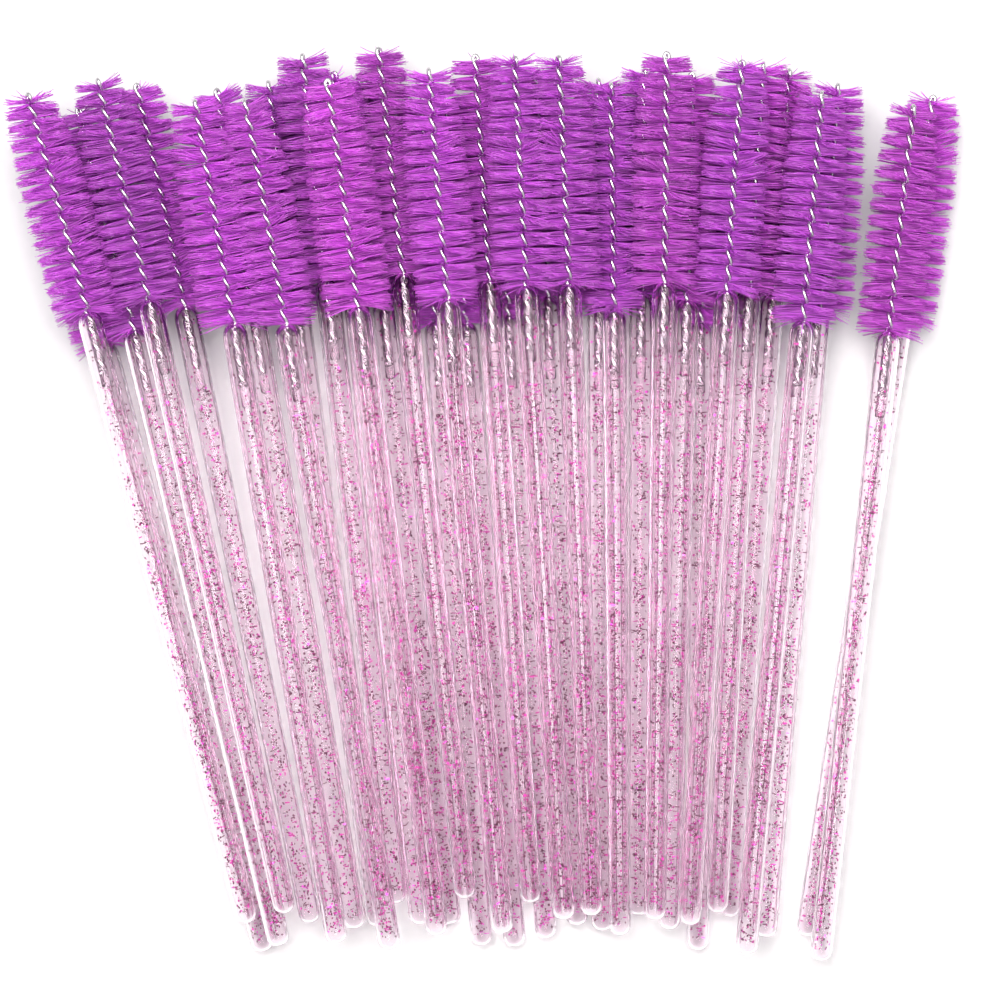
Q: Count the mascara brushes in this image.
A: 35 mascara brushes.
